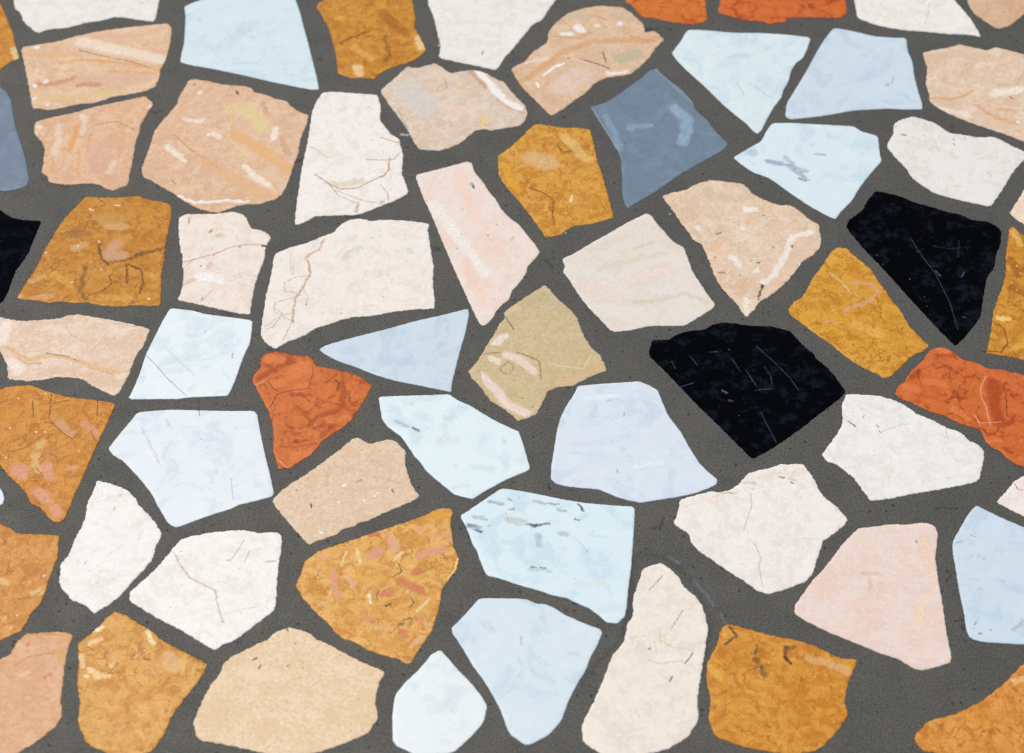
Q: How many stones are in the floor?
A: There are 65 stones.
